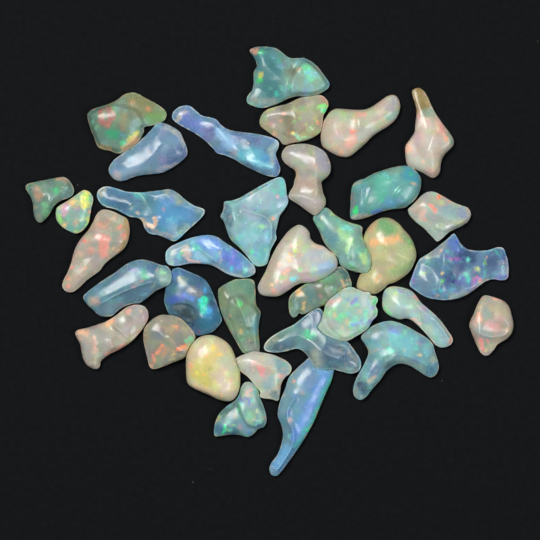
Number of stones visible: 35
